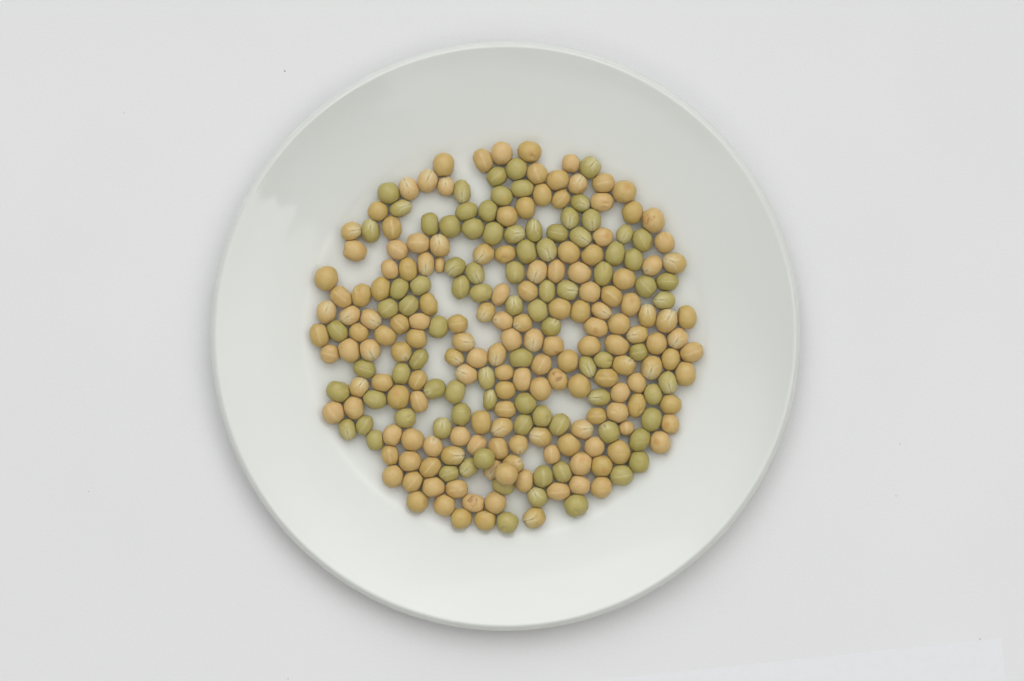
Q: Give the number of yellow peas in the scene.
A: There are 161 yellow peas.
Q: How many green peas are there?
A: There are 88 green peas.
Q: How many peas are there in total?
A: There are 249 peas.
